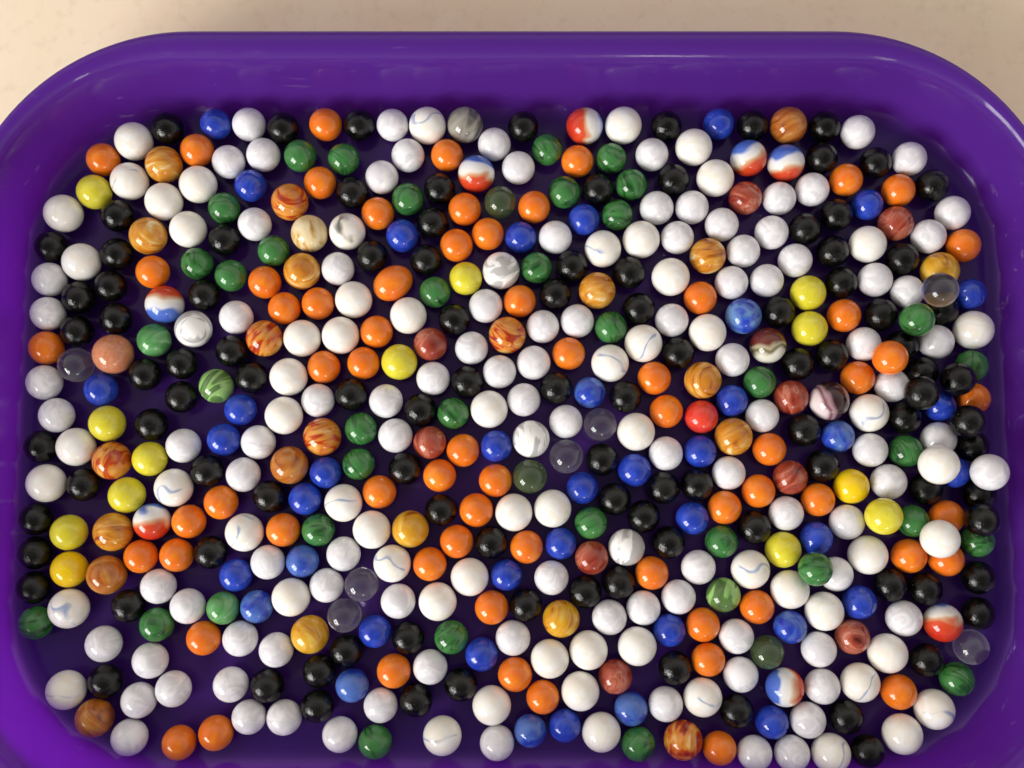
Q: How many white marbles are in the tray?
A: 165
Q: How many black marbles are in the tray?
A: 104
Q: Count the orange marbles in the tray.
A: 65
